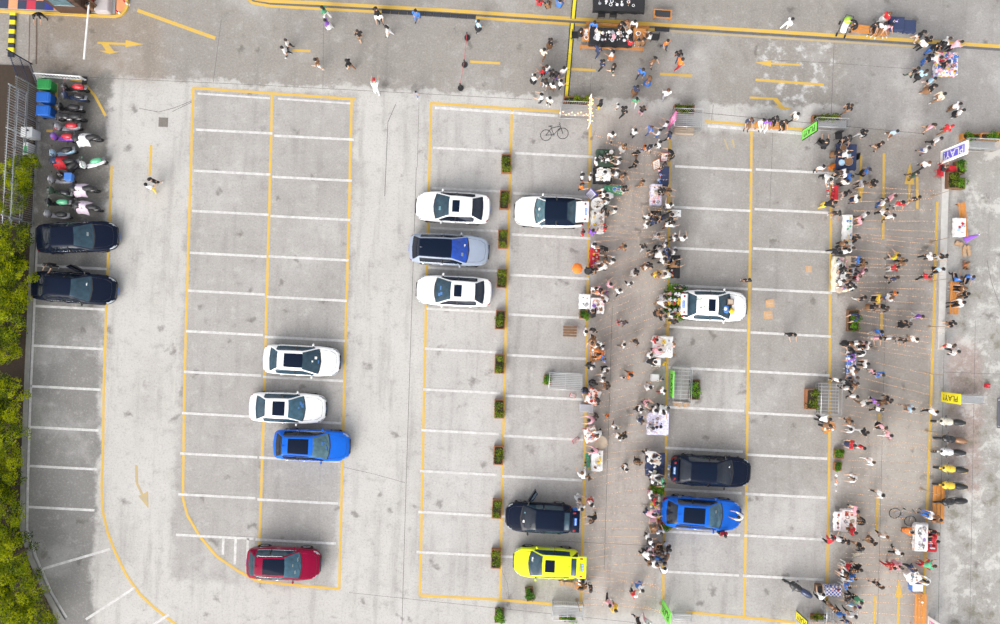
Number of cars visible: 15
